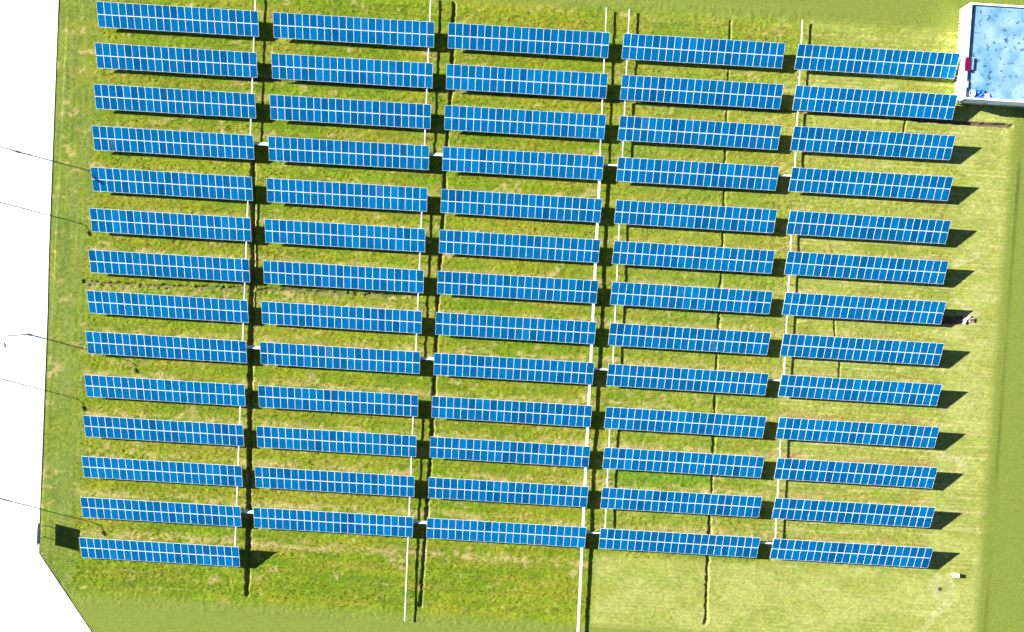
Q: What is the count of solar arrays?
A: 66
